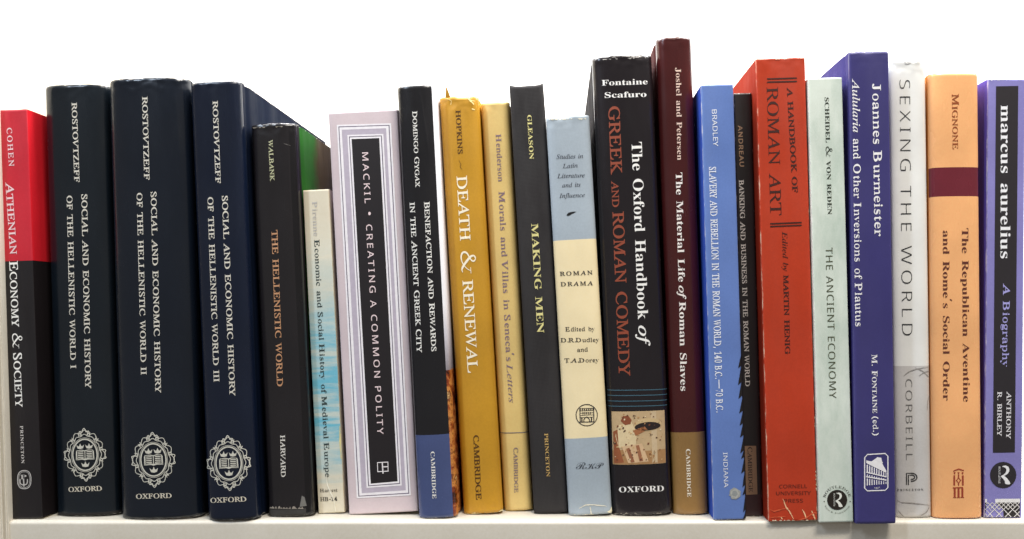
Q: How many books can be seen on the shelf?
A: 22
